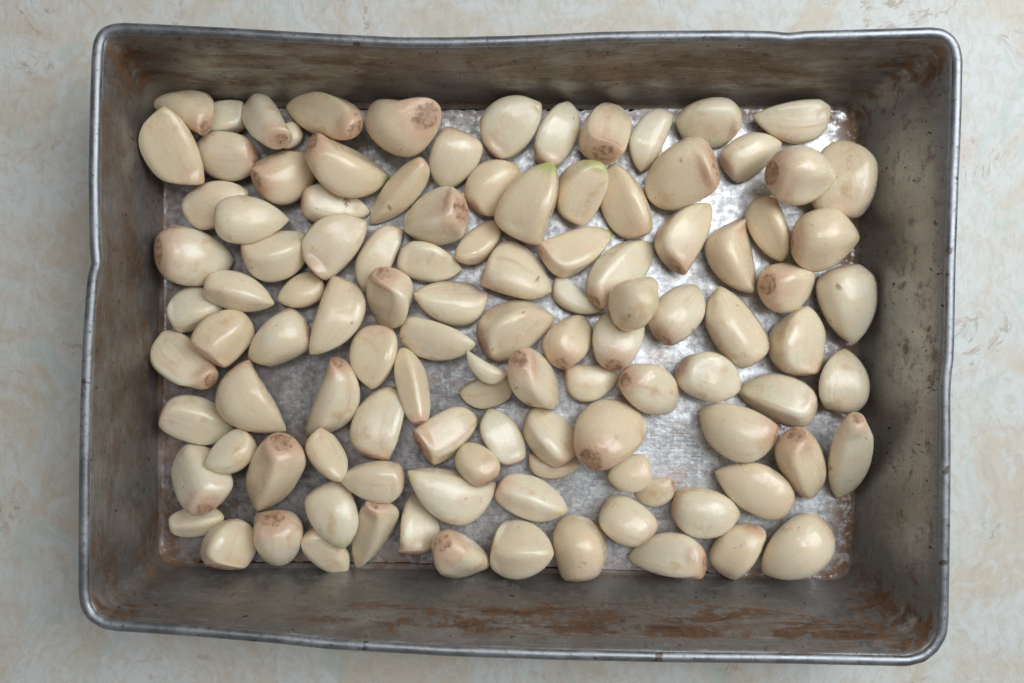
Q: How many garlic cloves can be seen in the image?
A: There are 111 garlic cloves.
